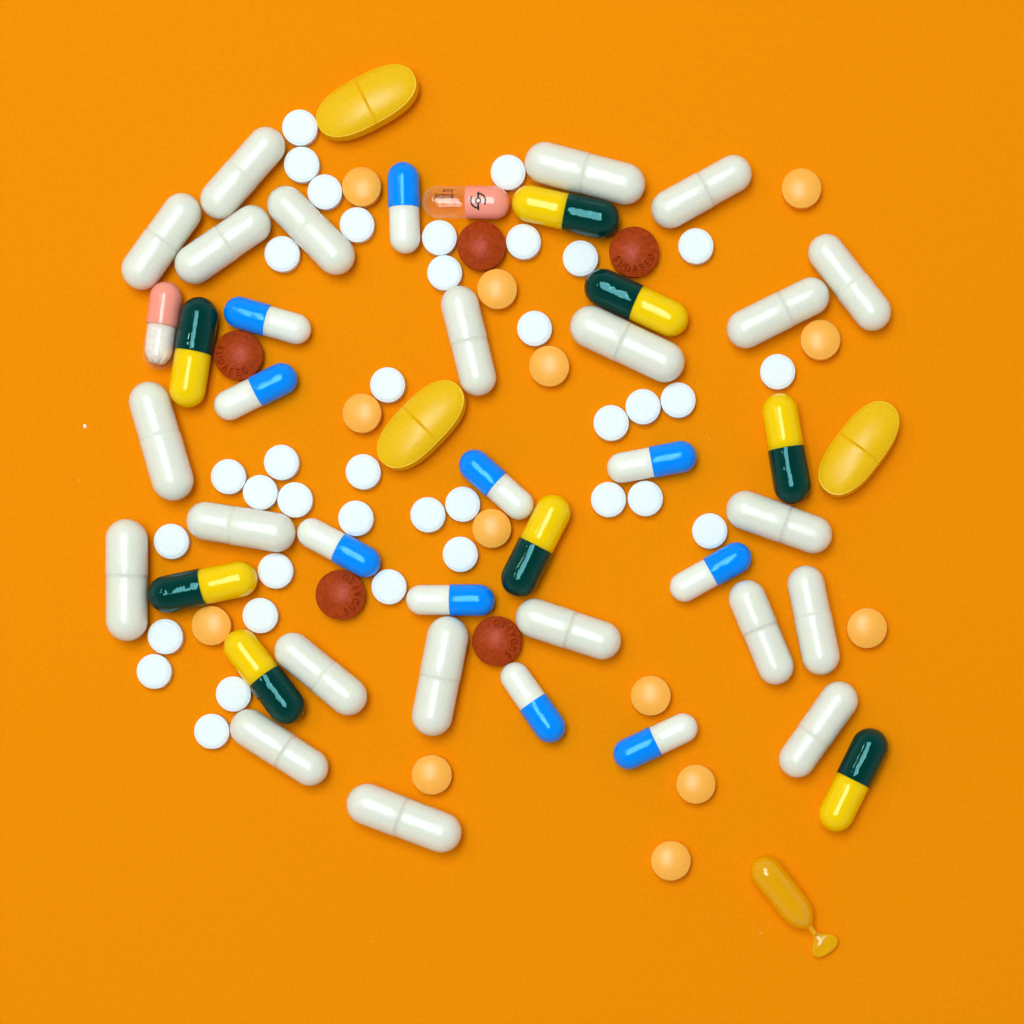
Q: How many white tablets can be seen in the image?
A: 37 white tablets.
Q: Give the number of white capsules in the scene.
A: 22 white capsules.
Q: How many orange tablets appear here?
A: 13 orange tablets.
